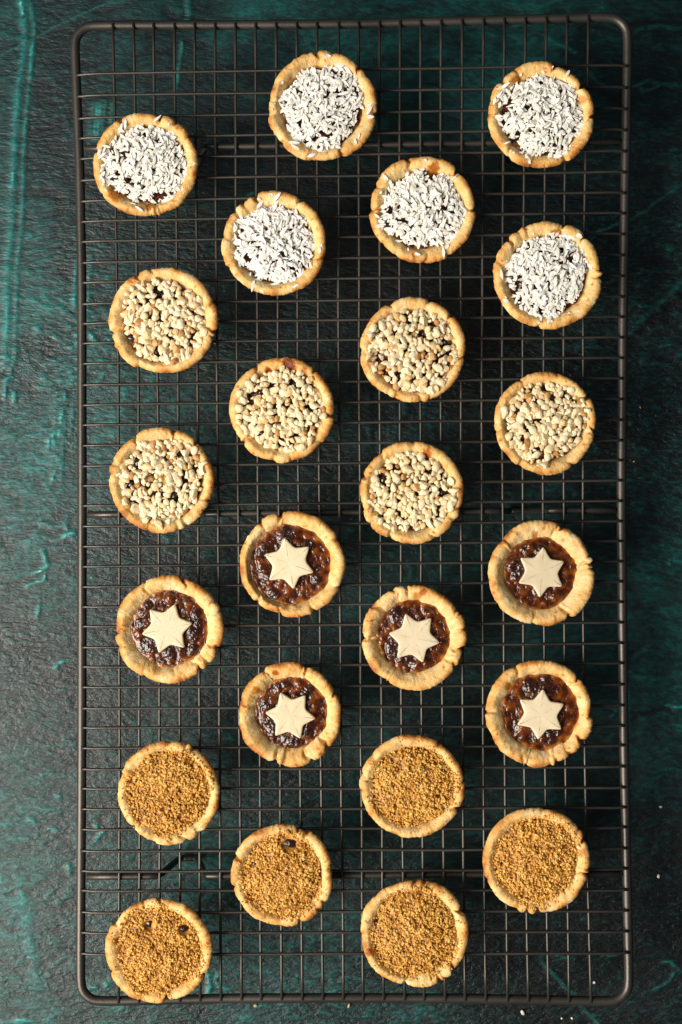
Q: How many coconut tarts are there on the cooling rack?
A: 6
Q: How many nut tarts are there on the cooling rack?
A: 6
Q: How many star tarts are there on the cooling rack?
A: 6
